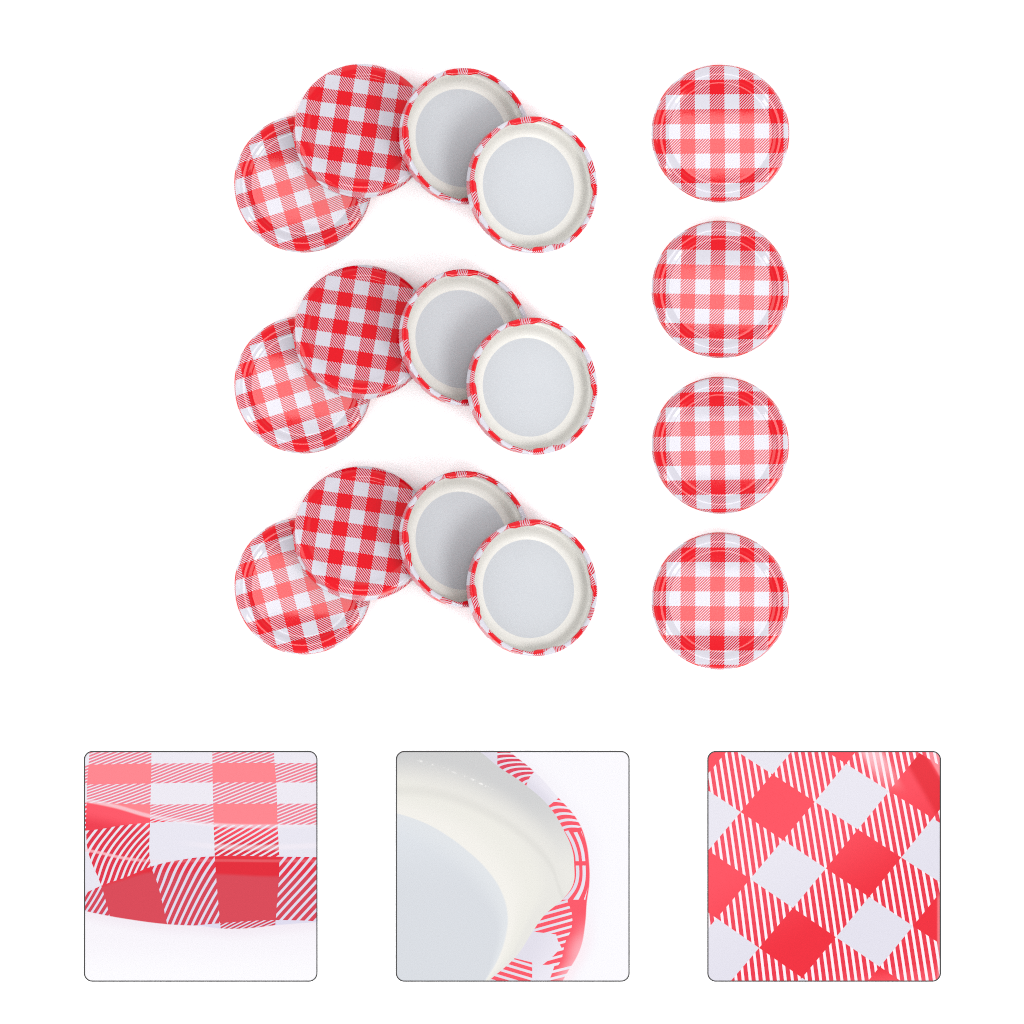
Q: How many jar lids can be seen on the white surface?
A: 16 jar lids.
